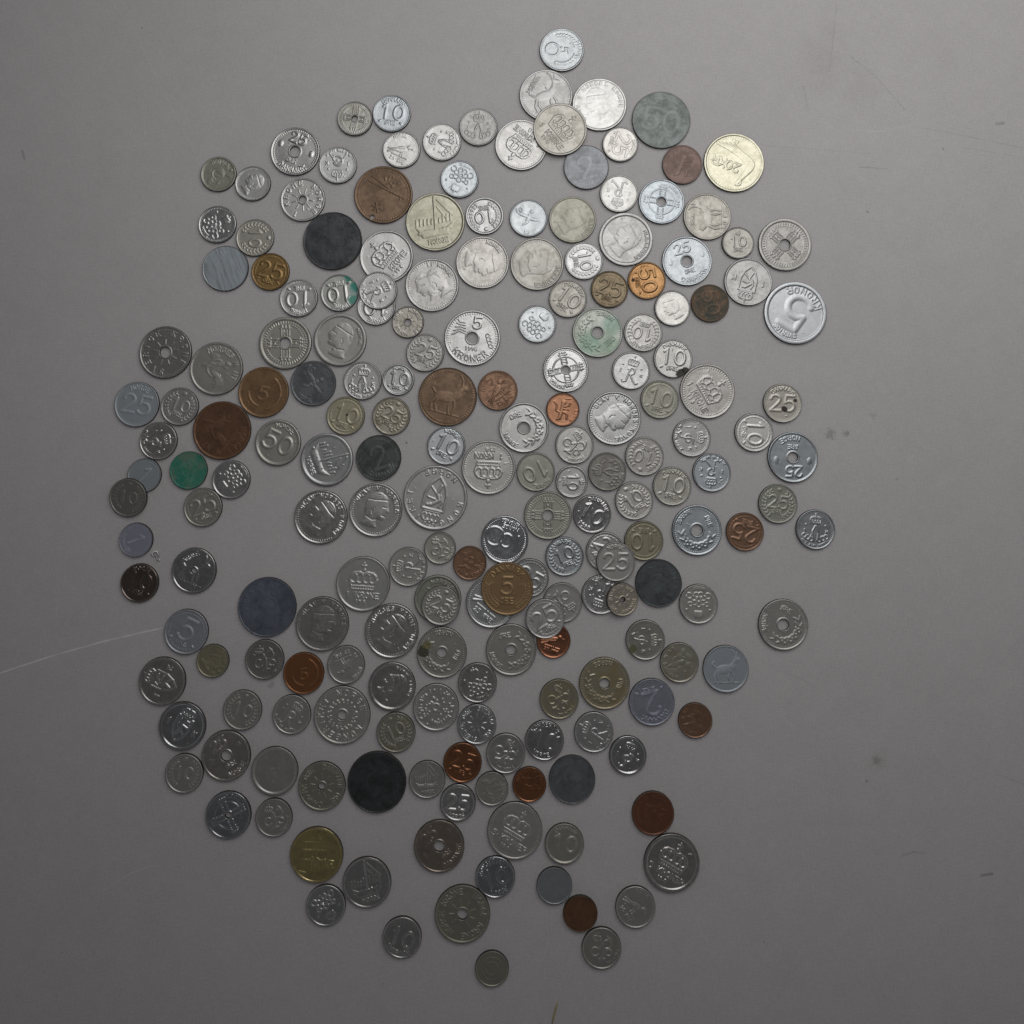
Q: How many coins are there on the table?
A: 200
